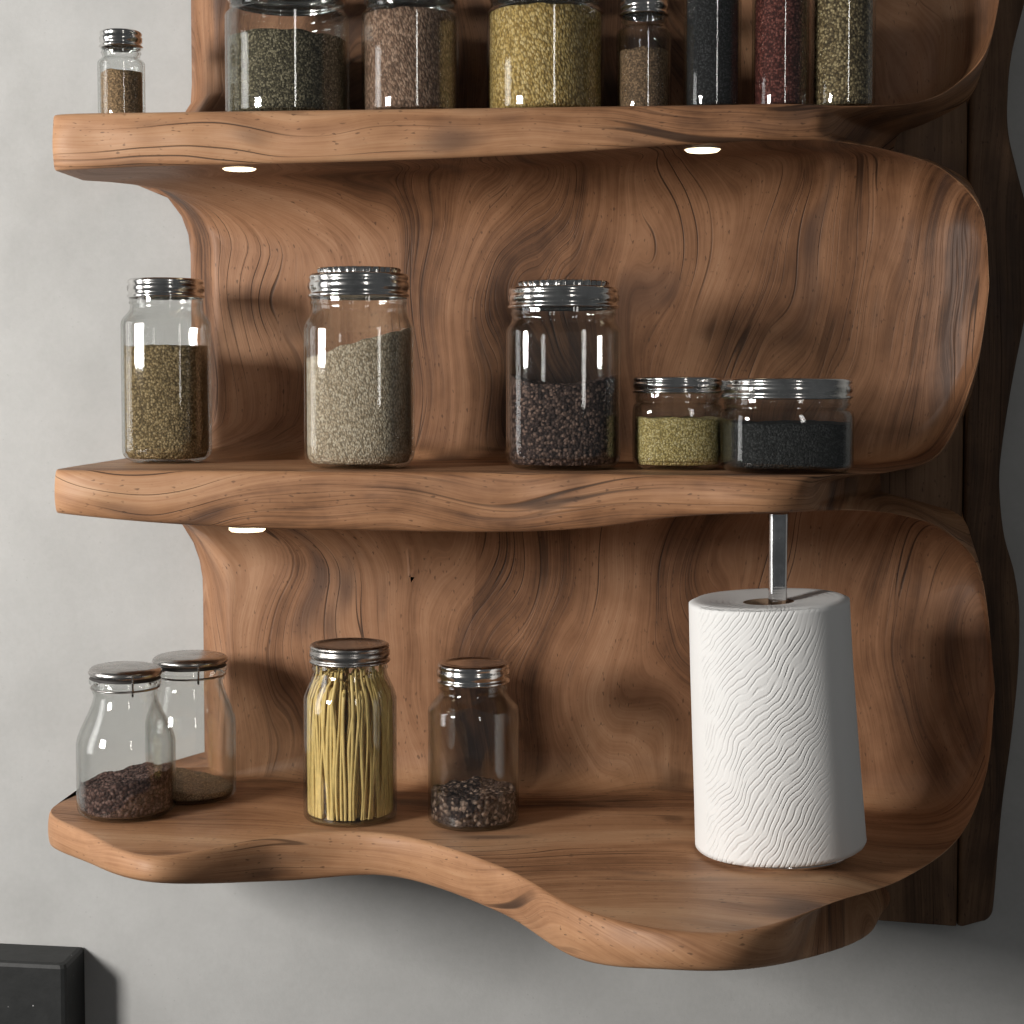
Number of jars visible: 17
